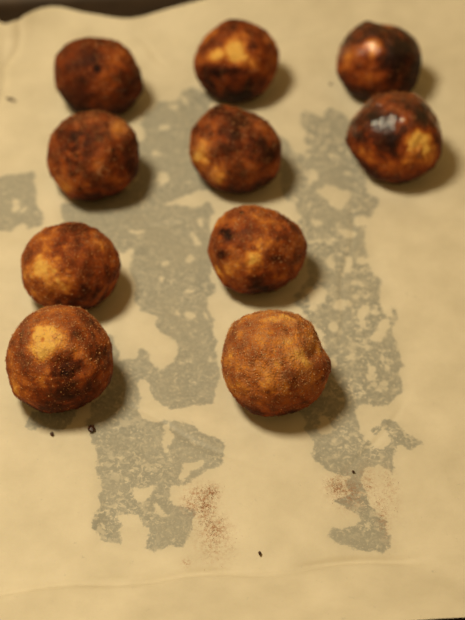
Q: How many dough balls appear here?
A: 10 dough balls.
